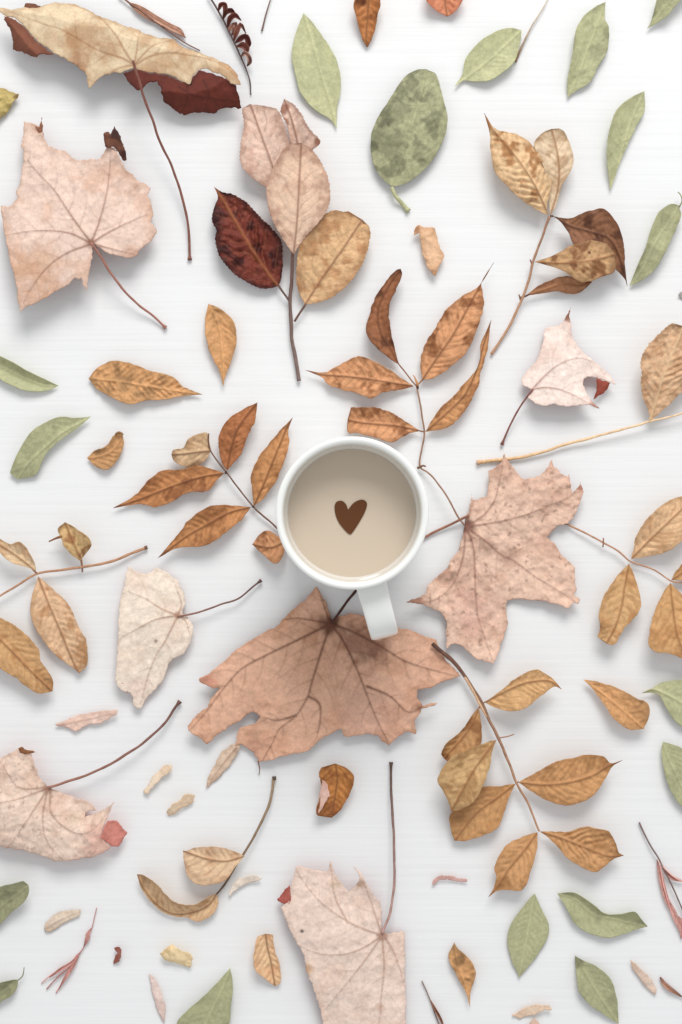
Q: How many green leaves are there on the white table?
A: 17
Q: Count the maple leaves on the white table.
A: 8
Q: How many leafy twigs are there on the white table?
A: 9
